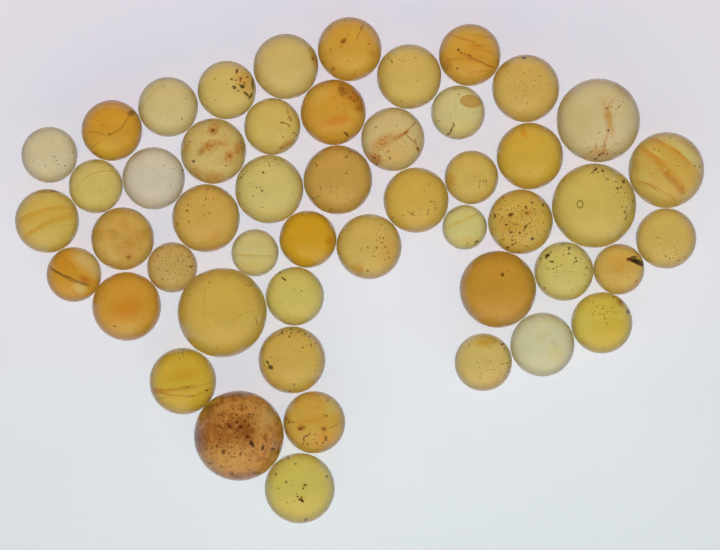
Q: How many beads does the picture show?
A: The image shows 49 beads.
